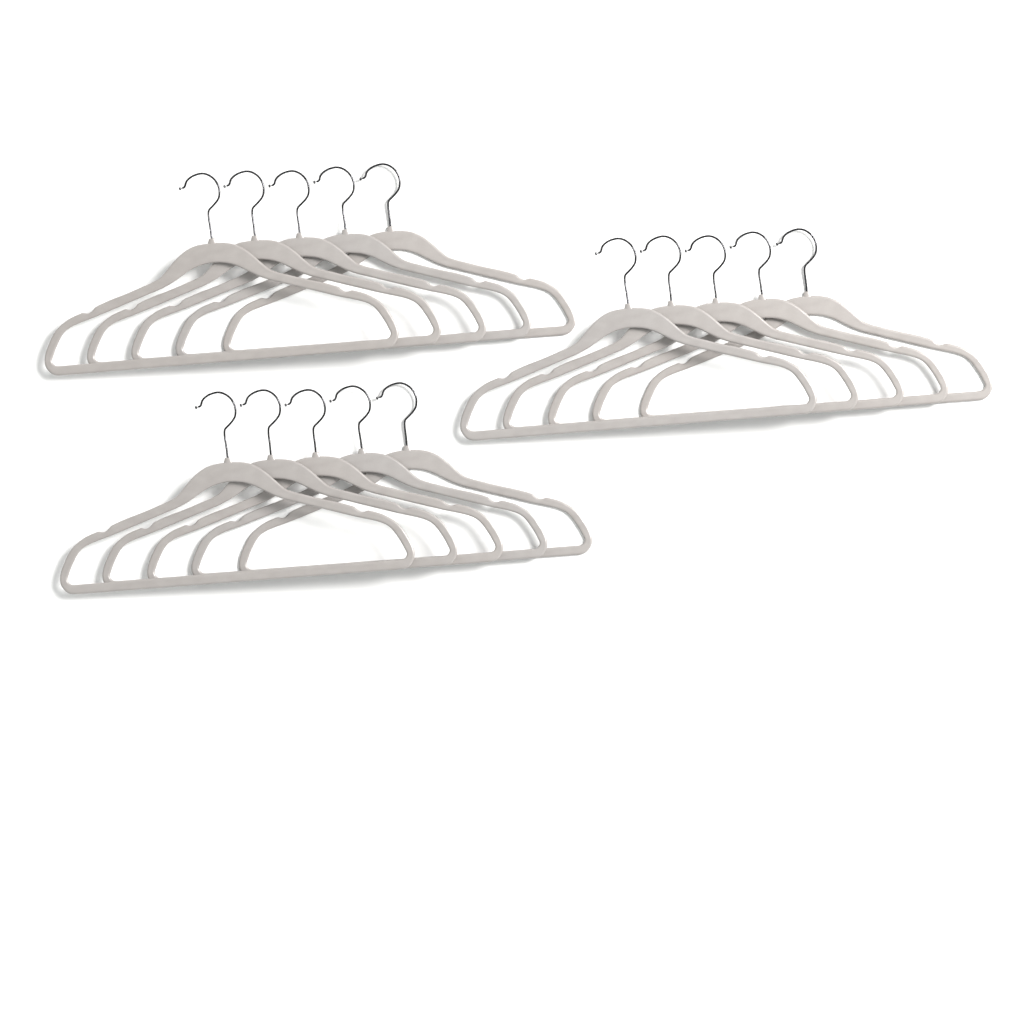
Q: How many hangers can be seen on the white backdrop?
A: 15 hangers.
